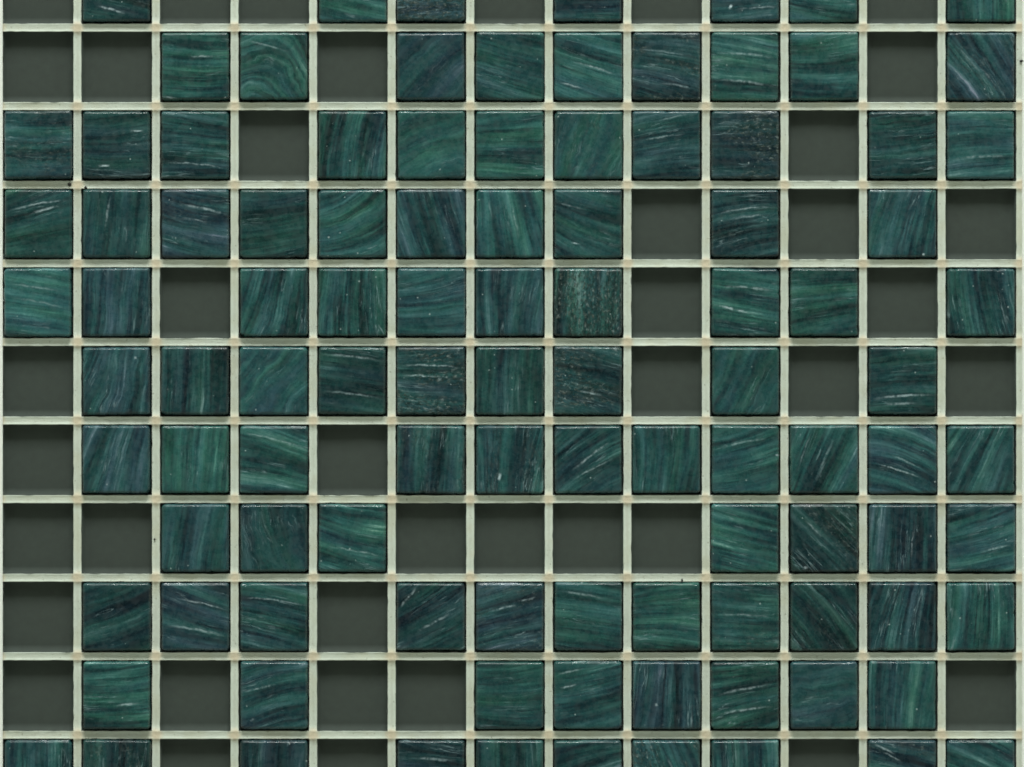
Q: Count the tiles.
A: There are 103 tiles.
